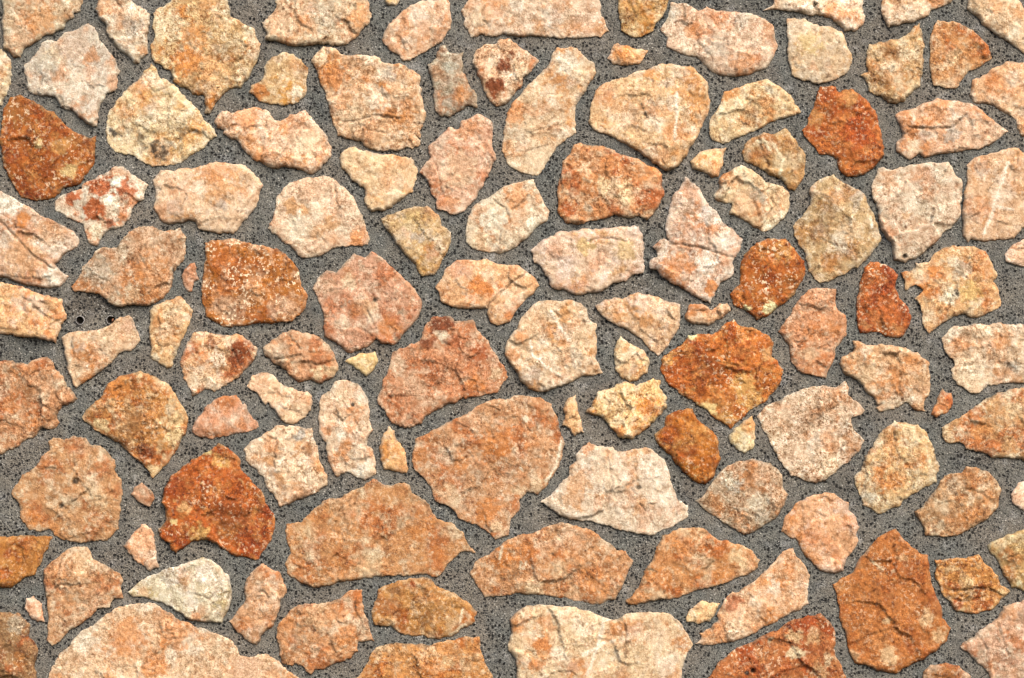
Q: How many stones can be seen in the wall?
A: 119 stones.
